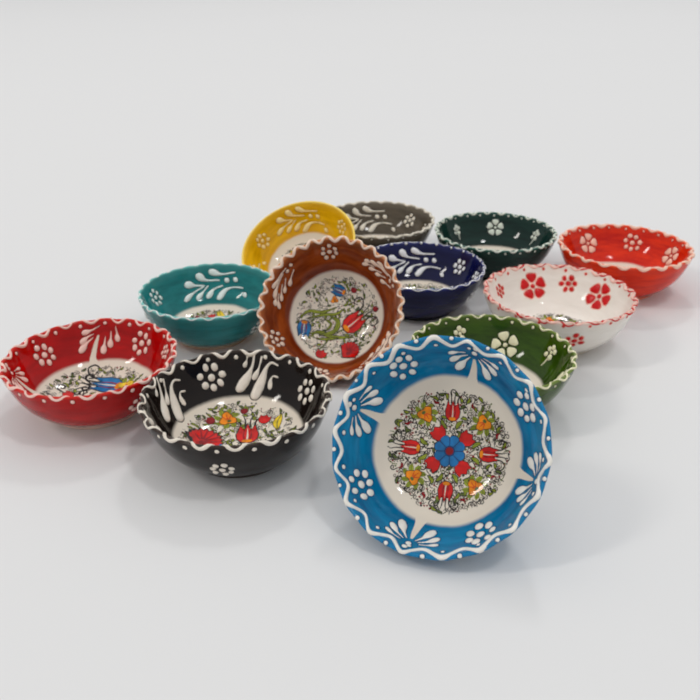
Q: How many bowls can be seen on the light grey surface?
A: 12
